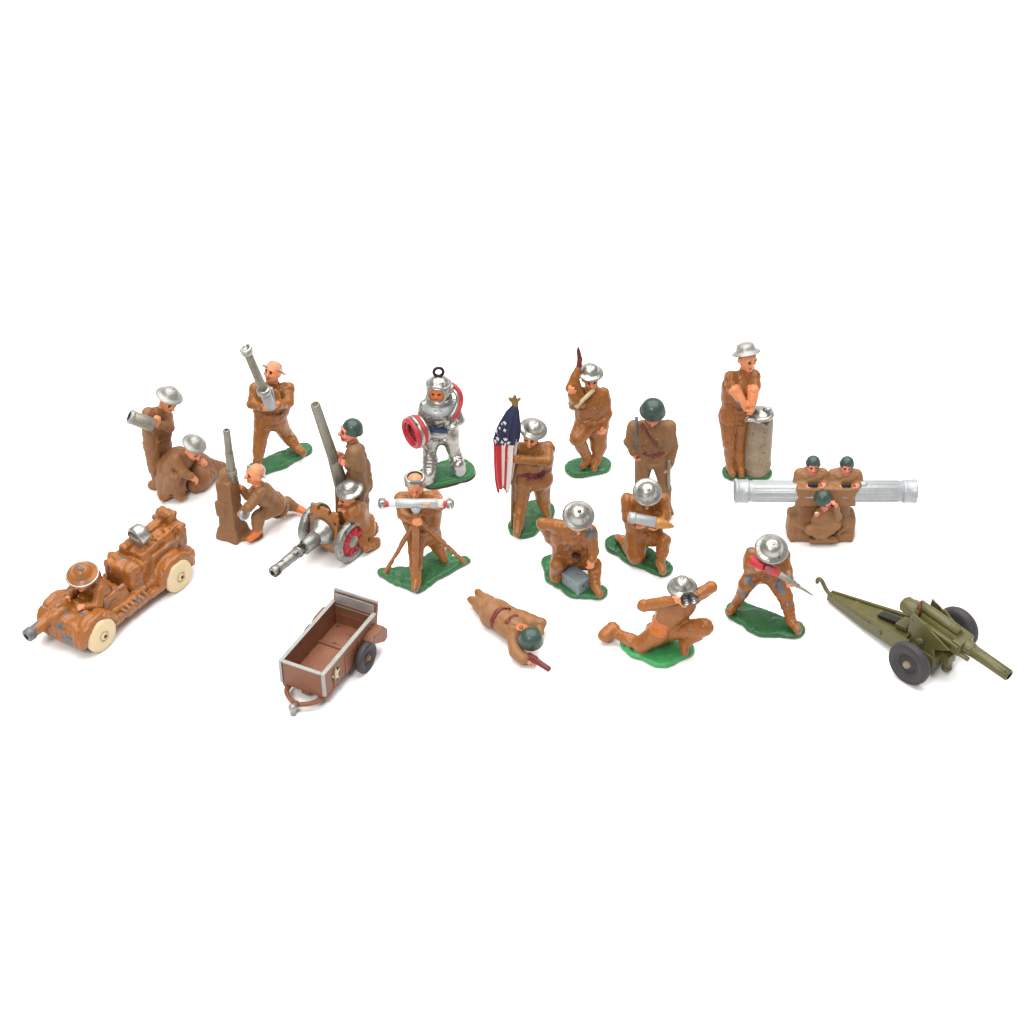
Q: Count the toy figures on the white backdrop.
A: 21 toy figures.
